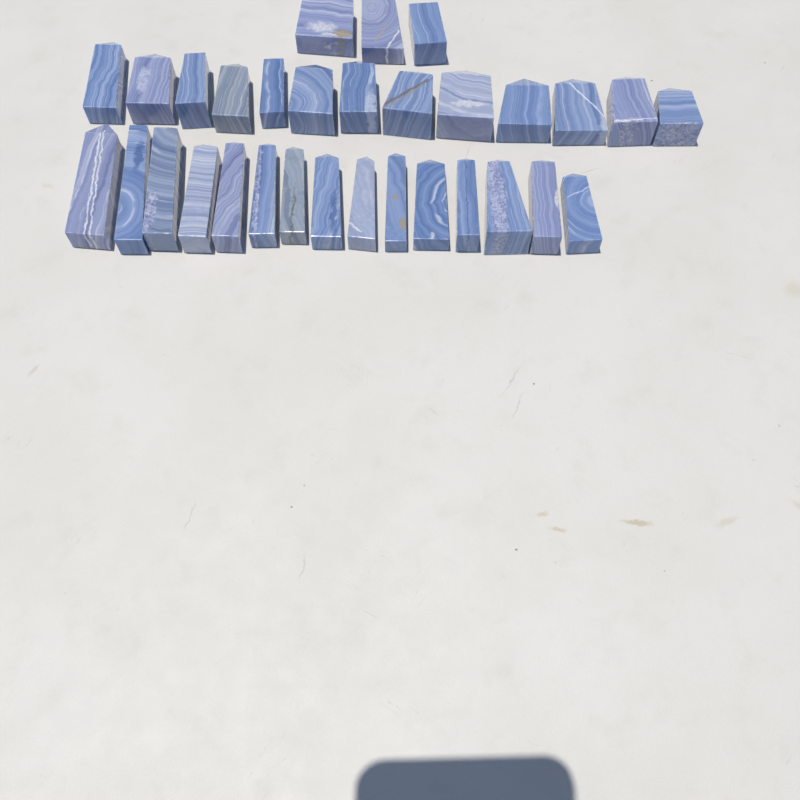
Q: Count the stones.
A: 31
